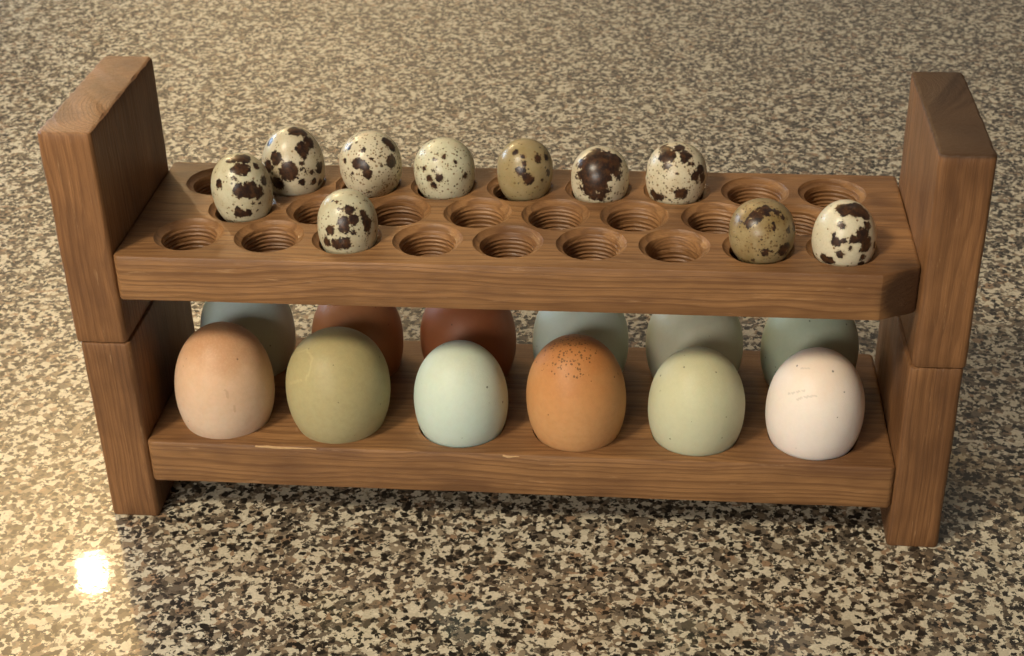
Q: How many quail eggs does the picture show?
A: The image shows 10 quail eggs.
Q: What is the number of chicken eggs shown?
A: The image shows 12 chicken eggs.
